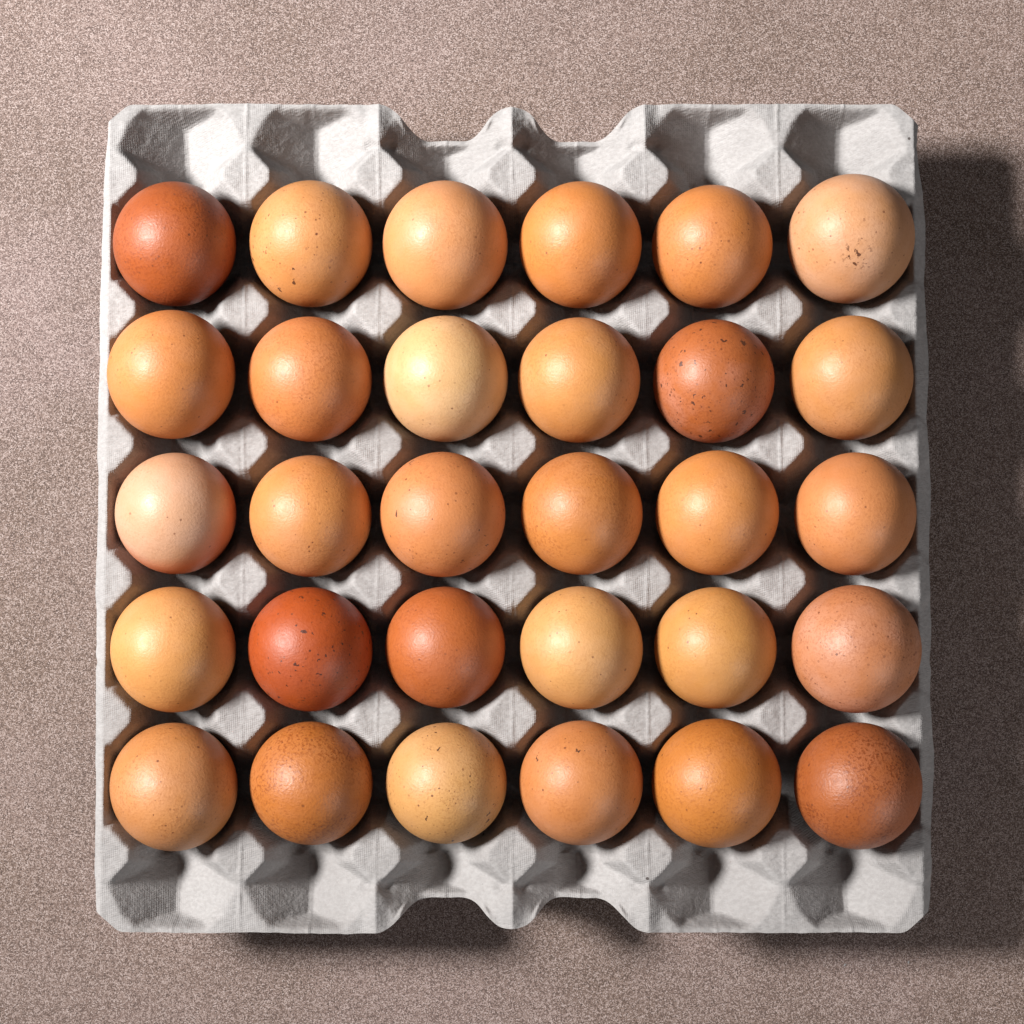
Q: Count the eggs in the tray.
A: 30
